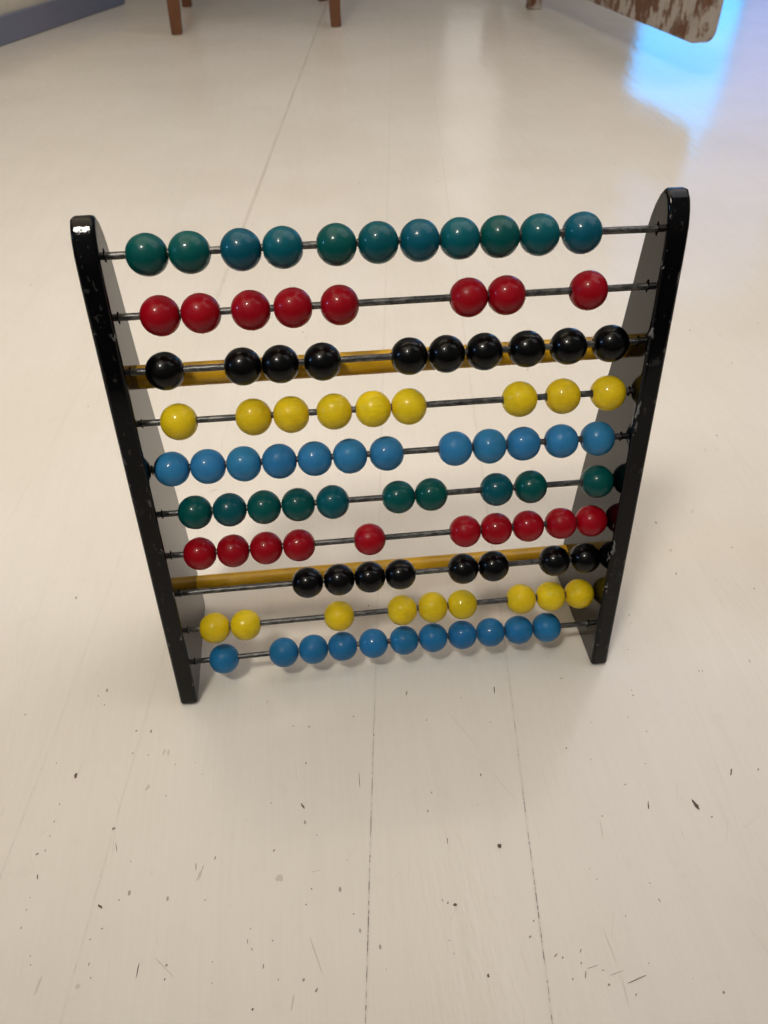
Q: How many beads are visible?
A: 98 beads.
